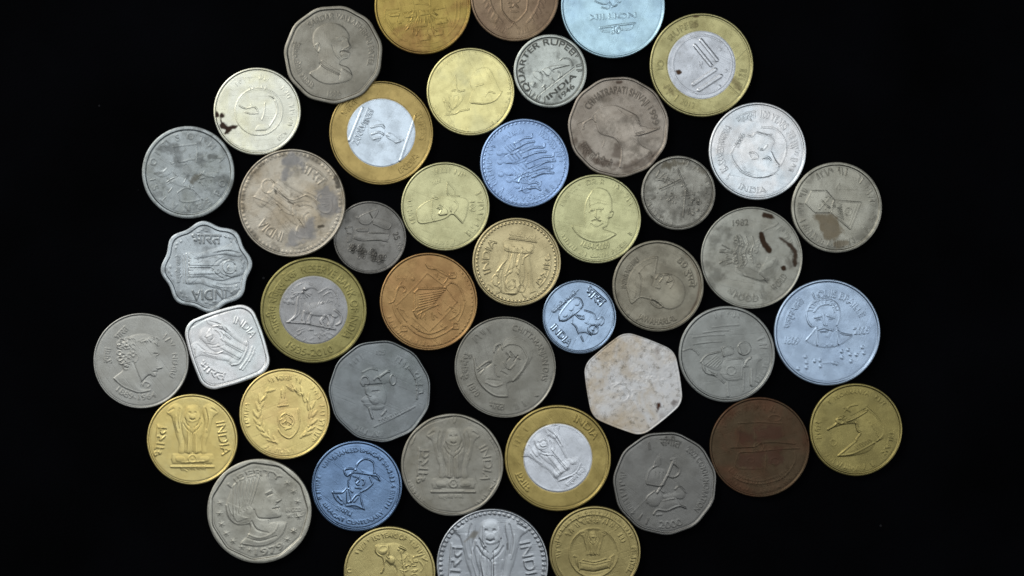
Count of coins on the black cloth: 45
